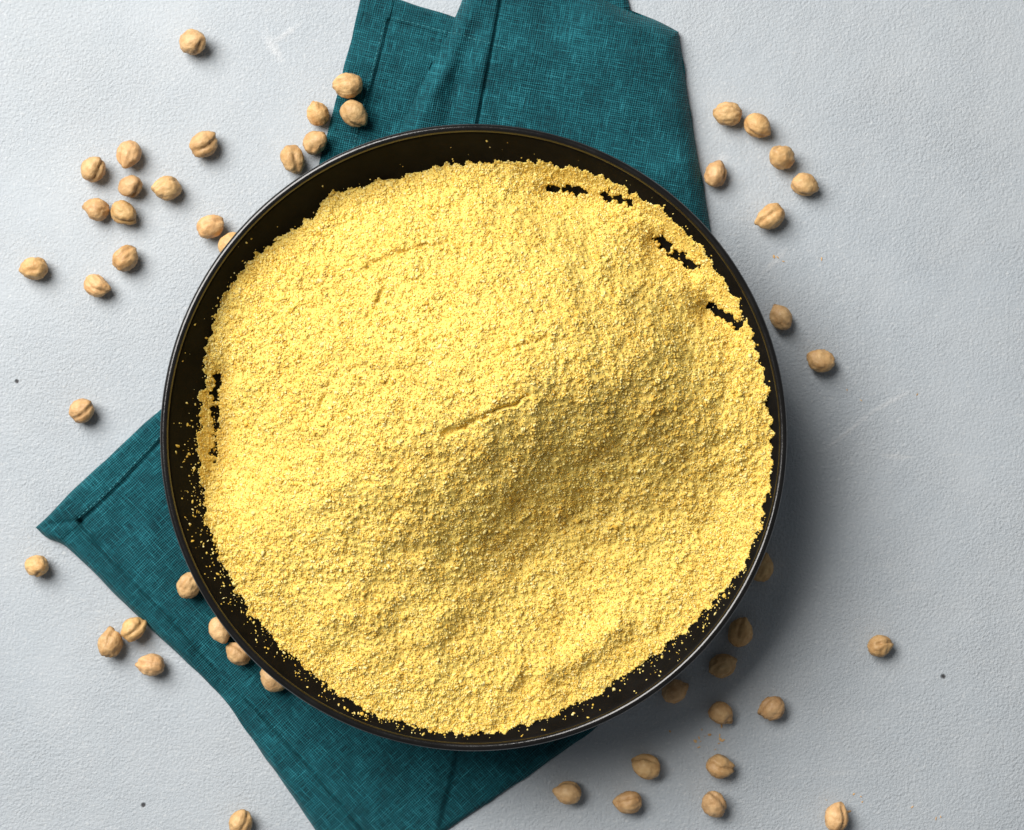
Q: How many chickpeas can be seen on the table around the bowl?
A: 49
